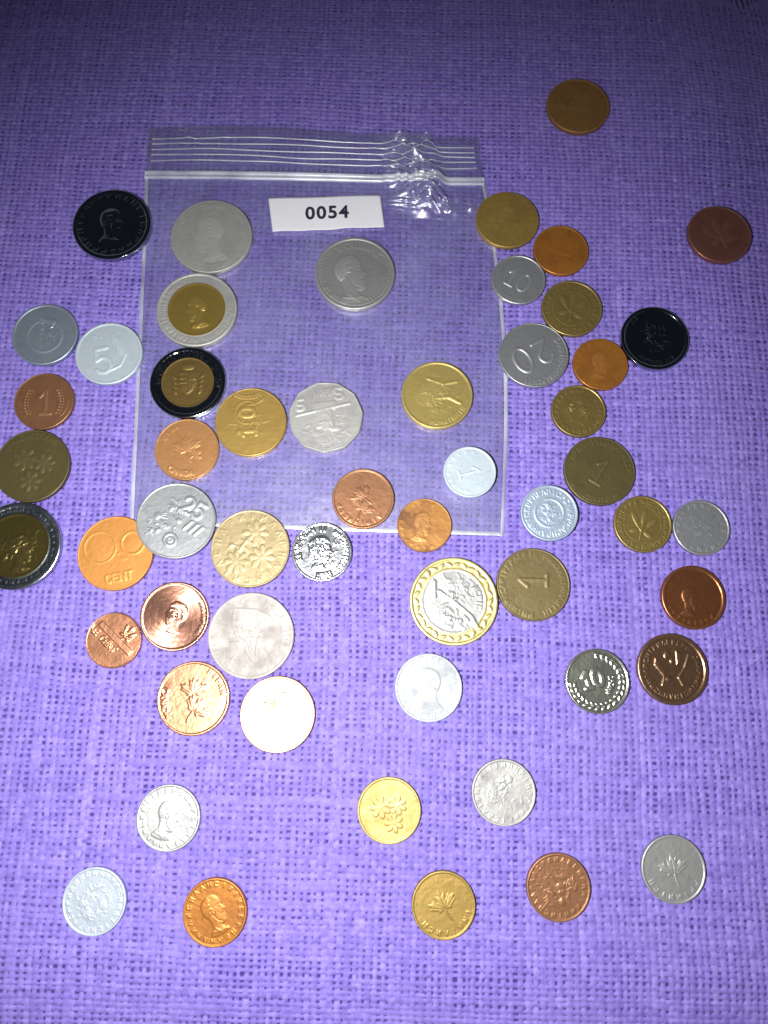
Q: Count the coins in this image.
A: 54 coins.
